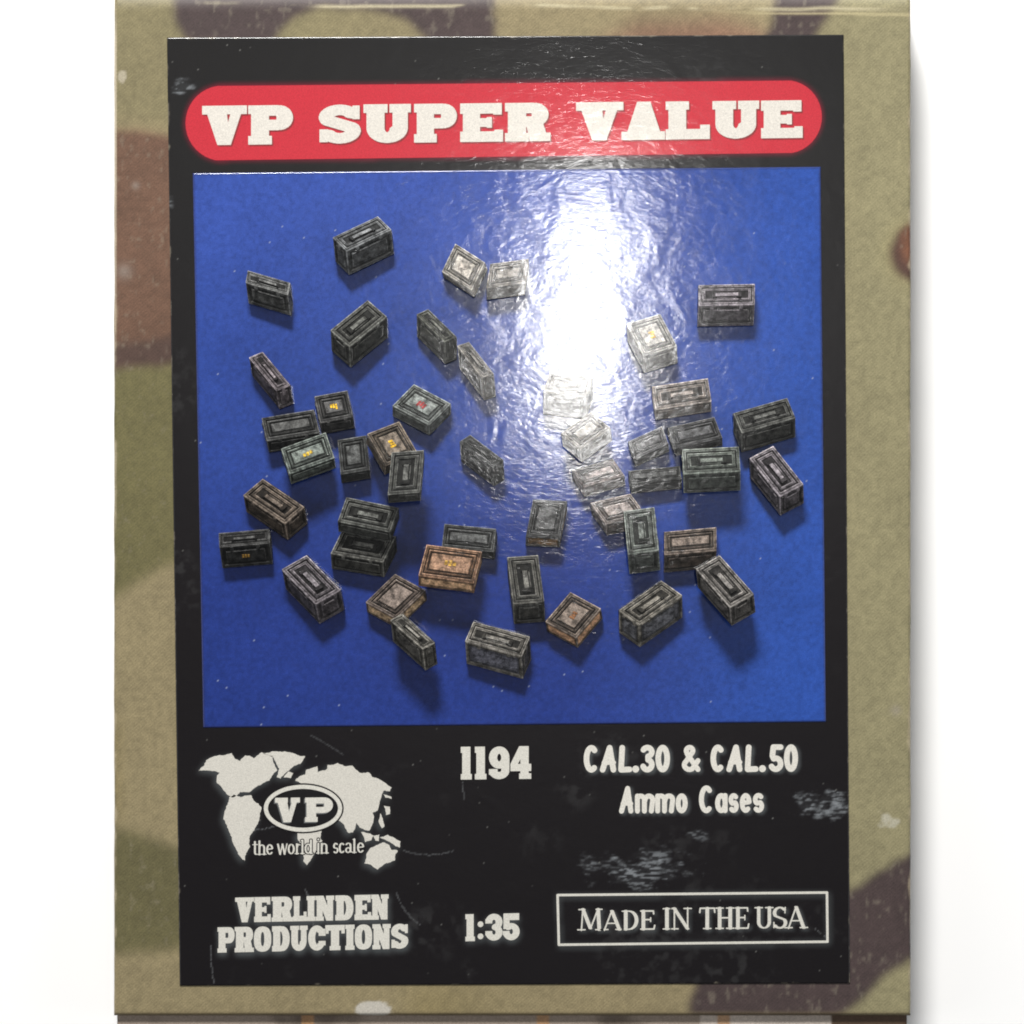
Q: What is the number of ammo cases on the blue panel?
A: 46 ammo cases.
